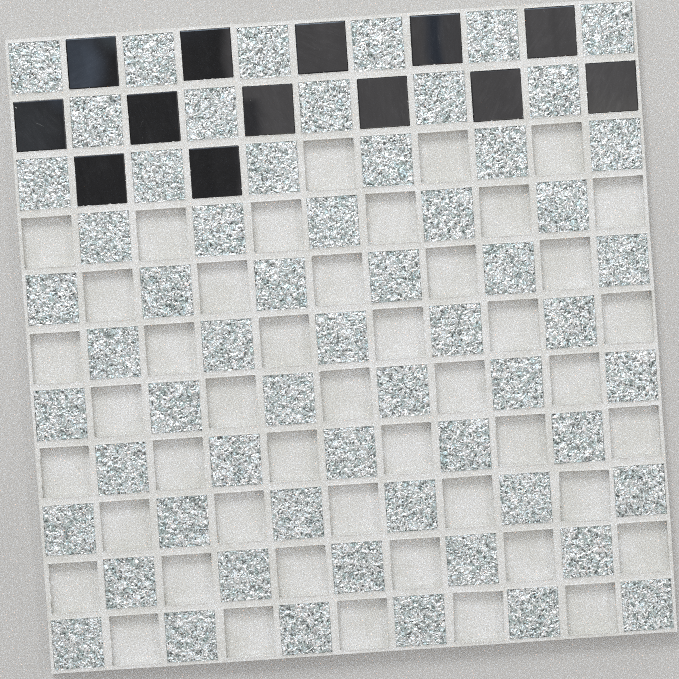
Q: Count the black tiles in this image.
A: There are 13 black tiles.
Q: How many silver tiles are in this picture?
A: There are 61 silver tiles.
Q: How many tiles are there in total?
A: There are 74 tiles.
